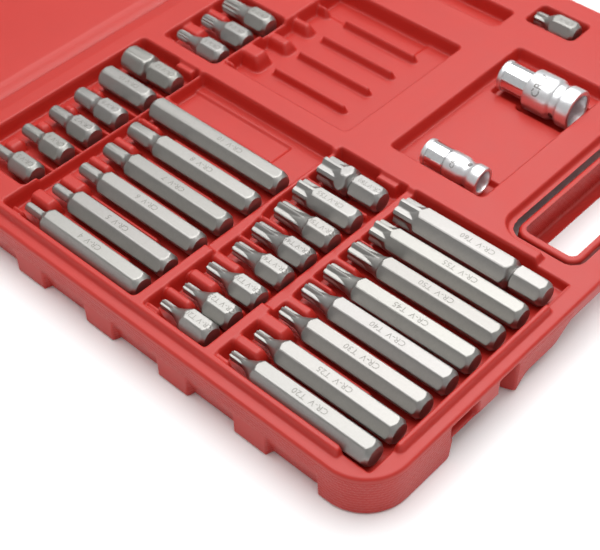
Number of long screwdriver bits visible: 14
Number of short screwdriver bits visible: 18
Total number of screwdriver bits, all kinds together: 32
